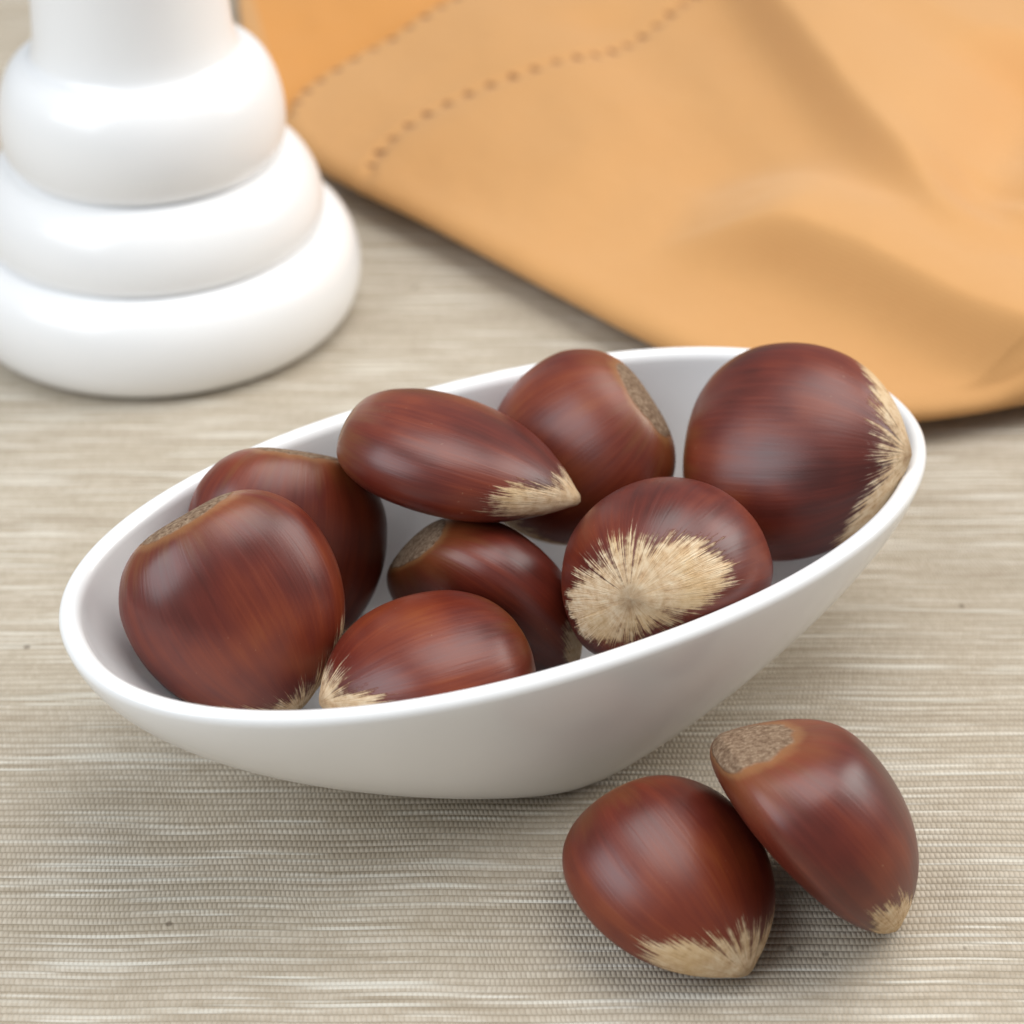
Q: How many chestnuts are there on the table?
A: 10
